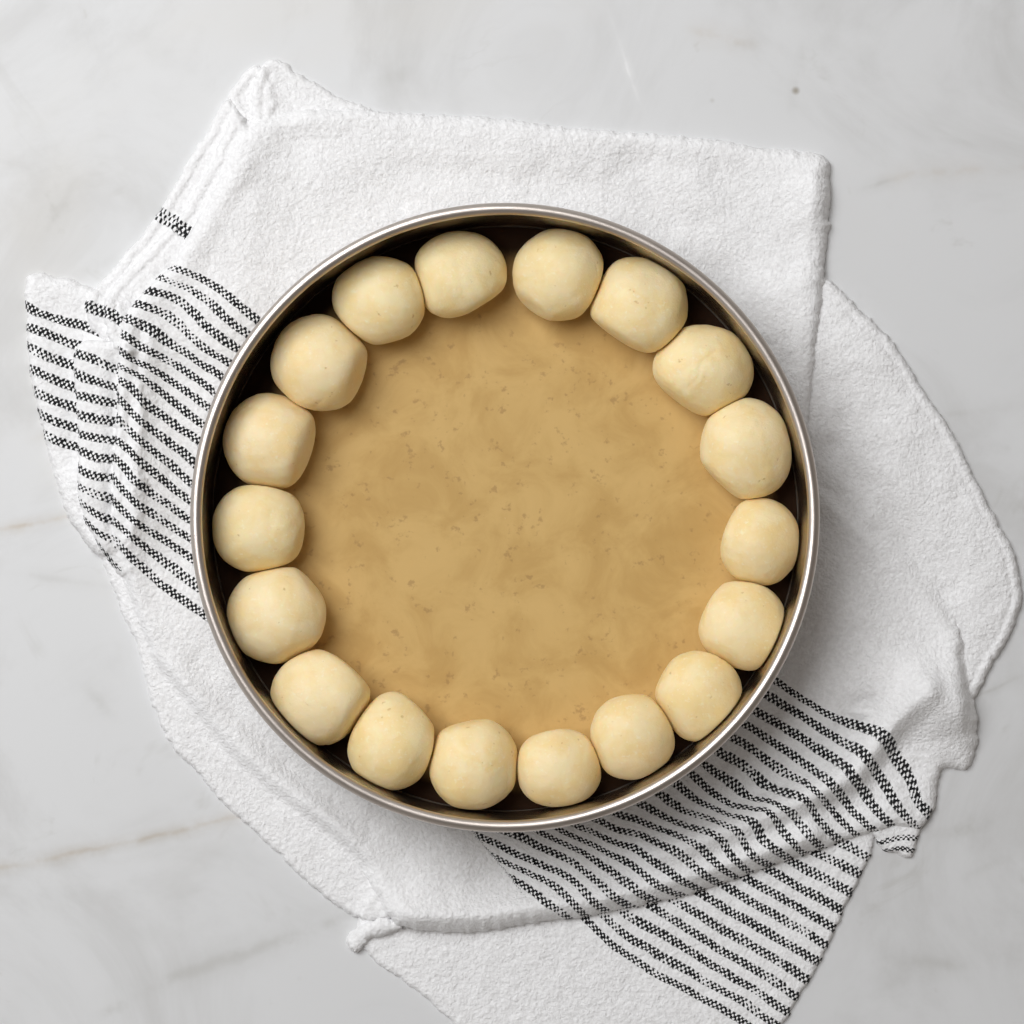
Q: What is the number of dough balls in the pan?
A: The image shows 18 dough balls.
